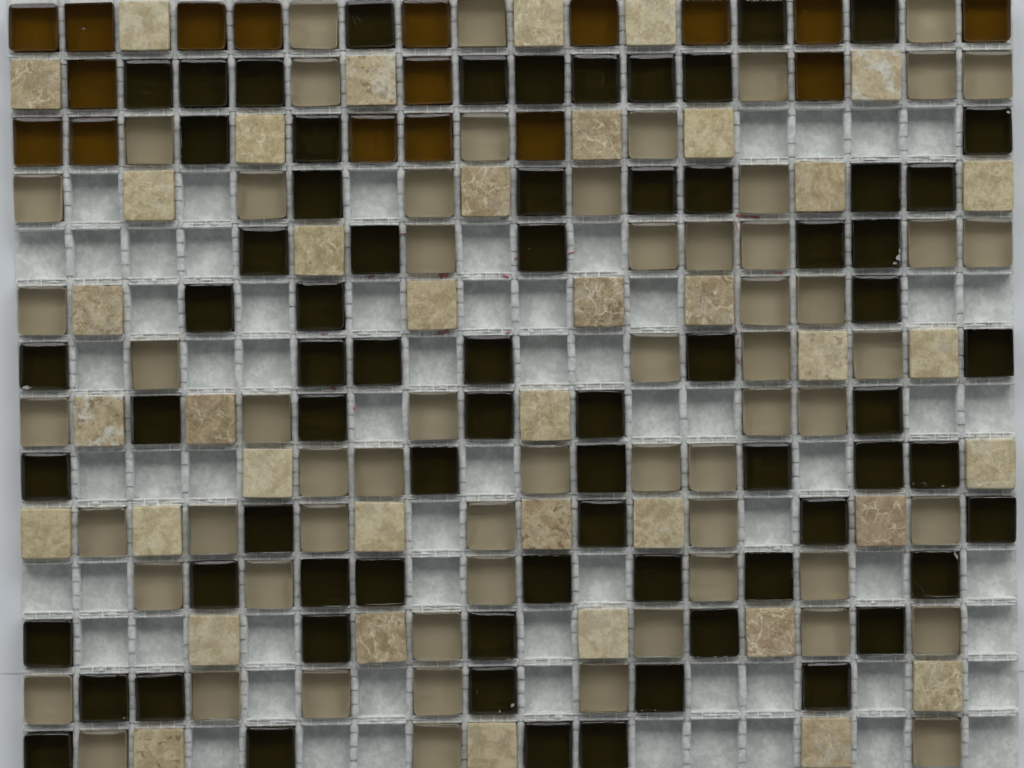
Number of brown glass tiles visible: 17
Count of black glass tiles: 70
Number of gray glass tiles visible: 61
